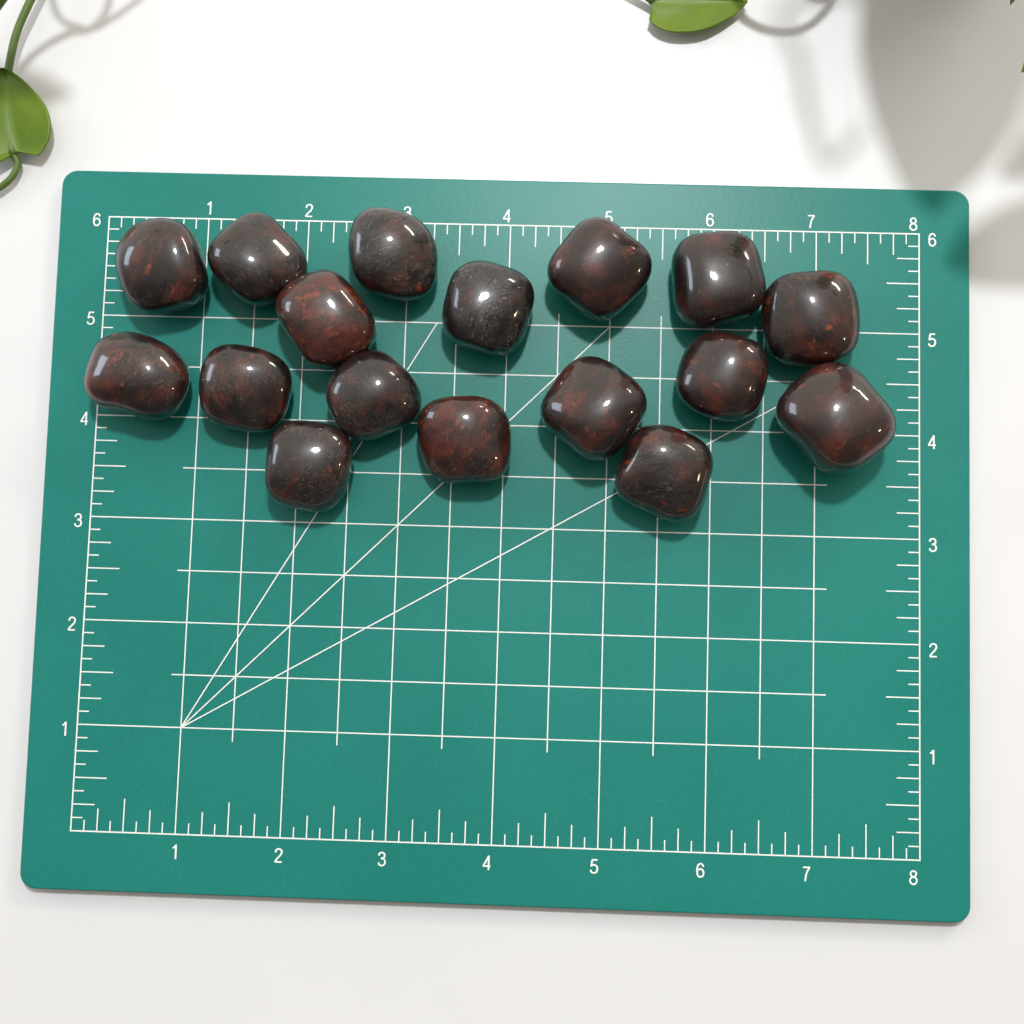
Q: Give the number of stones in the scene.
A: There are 17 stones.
